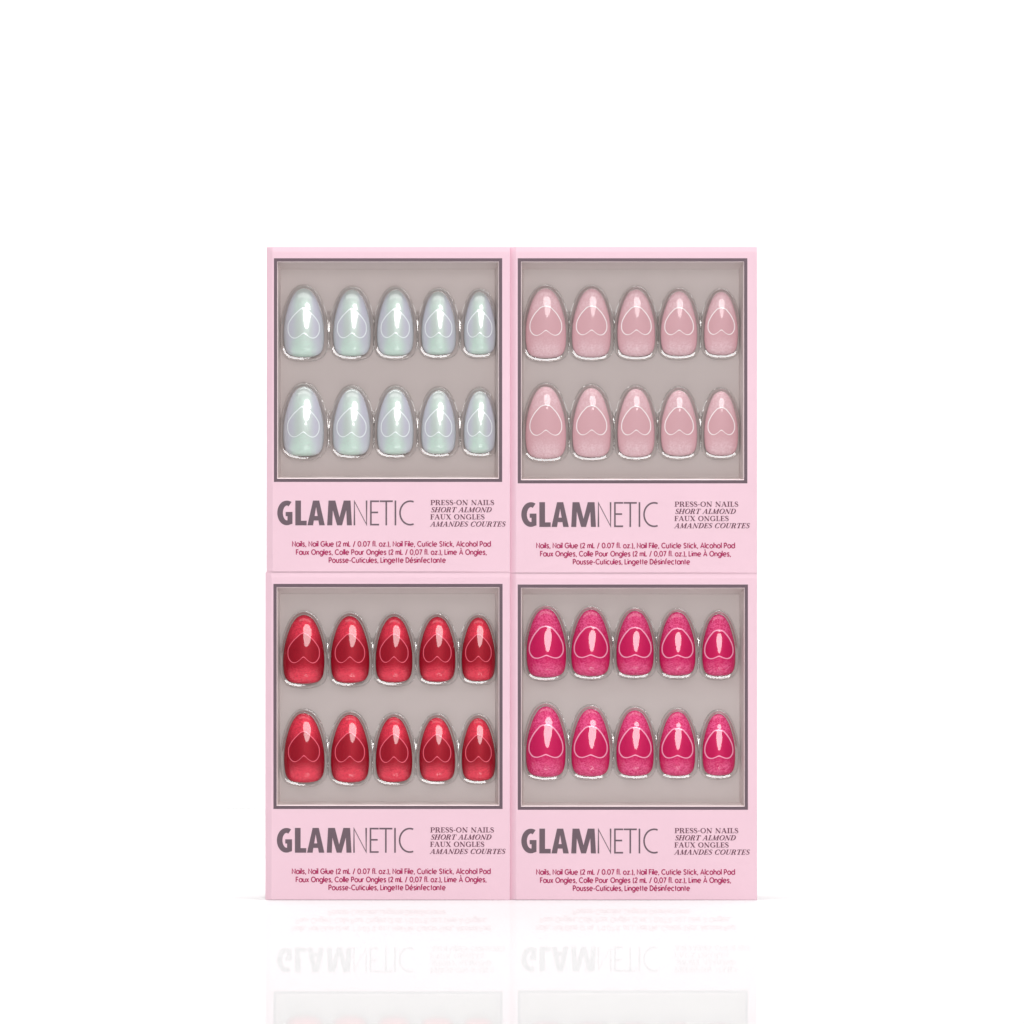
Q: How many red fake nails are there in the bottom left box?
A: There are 10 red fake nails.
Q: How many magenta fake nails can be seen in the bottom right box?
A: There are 10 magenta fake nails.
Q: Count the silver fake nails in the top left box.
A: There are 10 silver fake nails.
